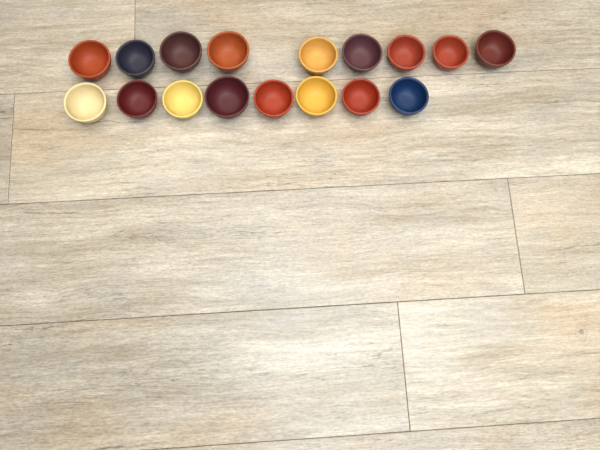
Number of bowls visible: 17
